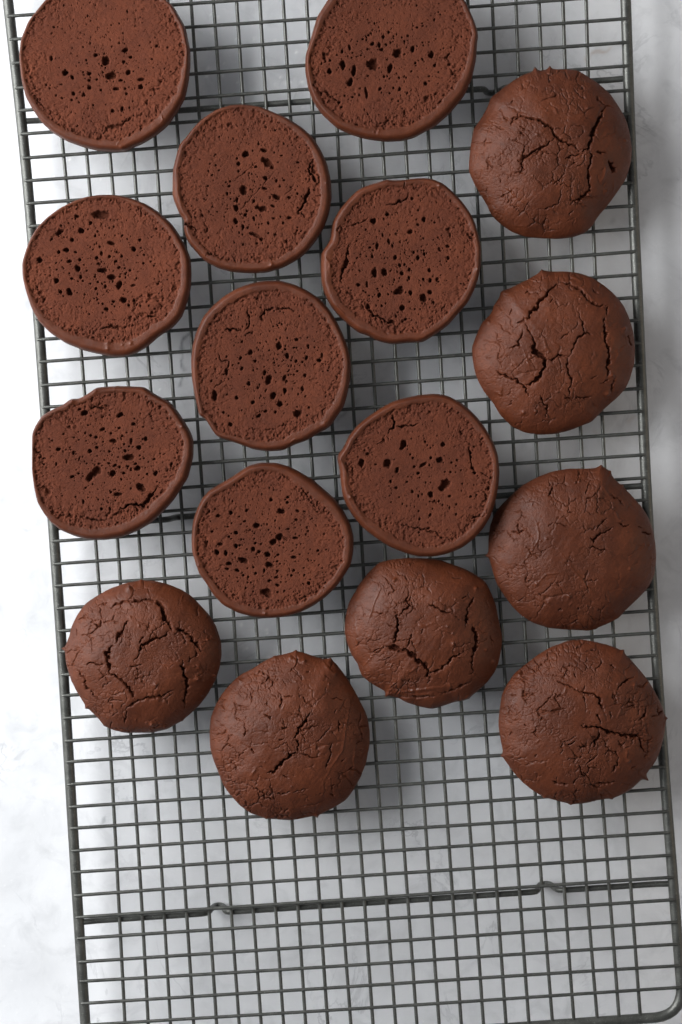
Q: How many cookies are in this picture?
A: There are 16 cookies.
